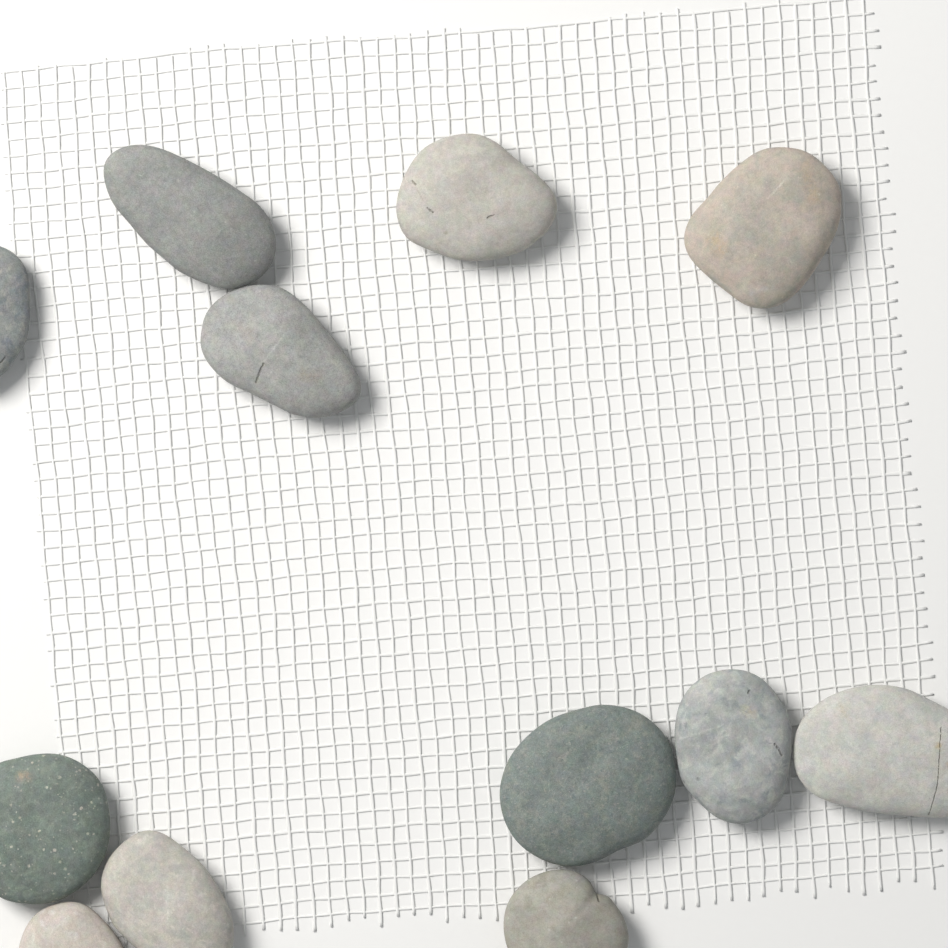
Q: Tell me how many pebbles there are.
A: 12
